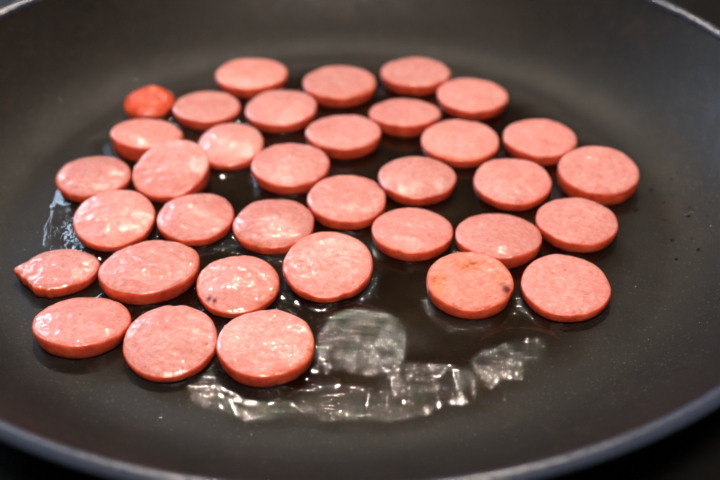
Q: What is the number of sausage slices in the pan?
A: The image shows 35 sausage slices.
